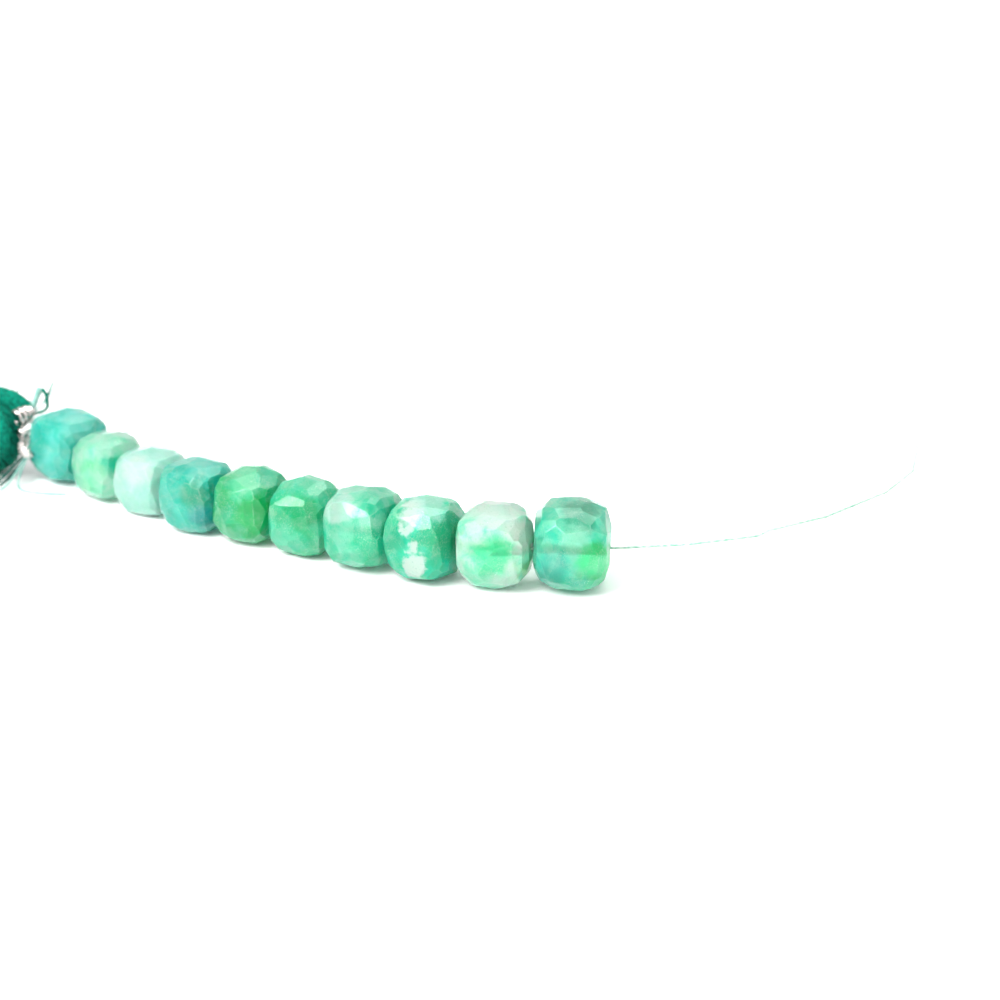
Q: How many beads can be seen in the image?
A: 10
